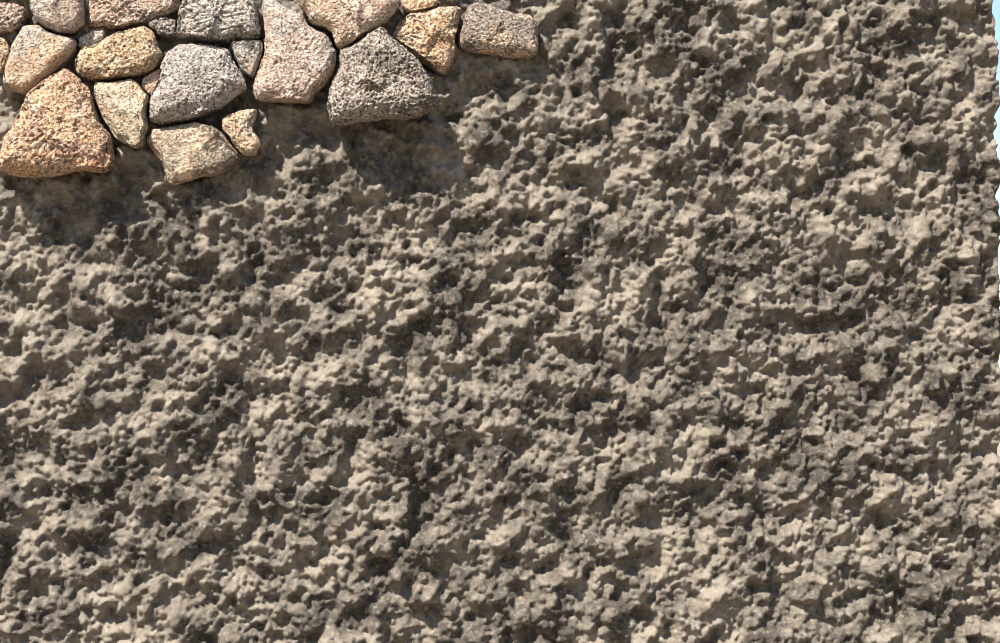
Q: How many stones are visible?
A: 22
